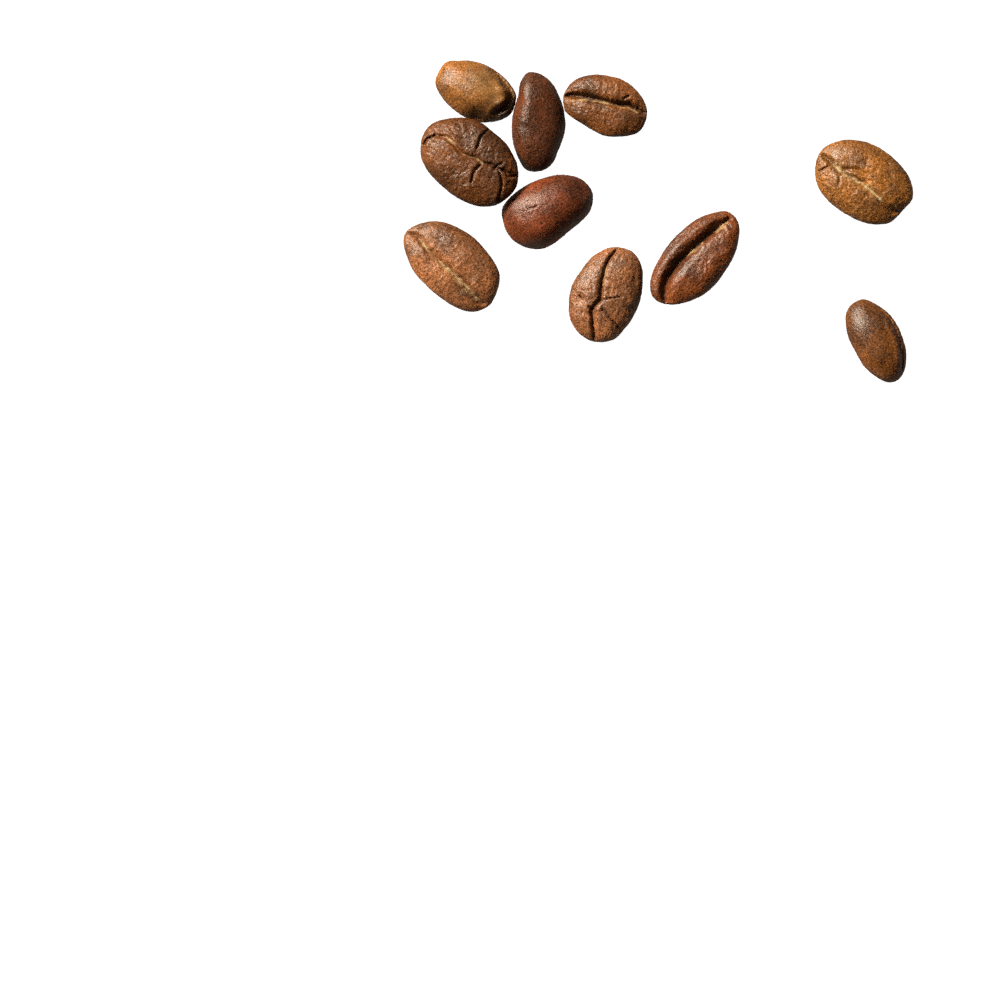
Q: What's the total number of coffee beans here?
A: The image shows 10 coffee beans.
